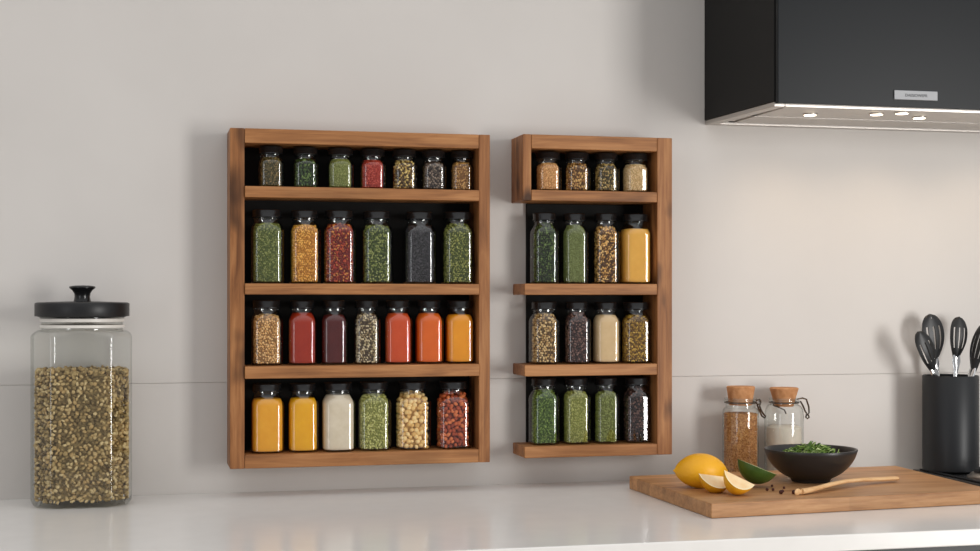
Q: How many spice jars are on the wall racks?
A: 42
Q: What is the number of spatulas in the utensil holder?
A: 4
